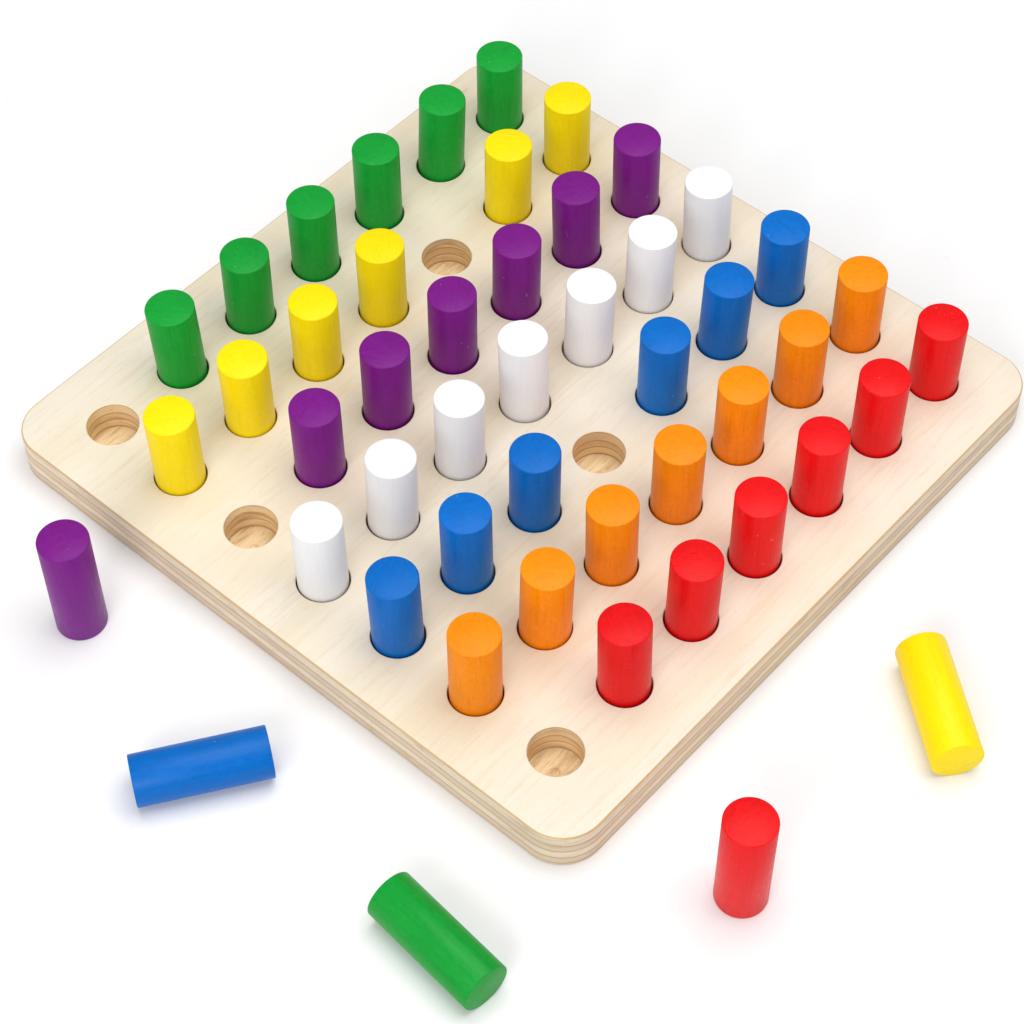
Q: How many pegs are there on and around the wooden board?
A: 49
